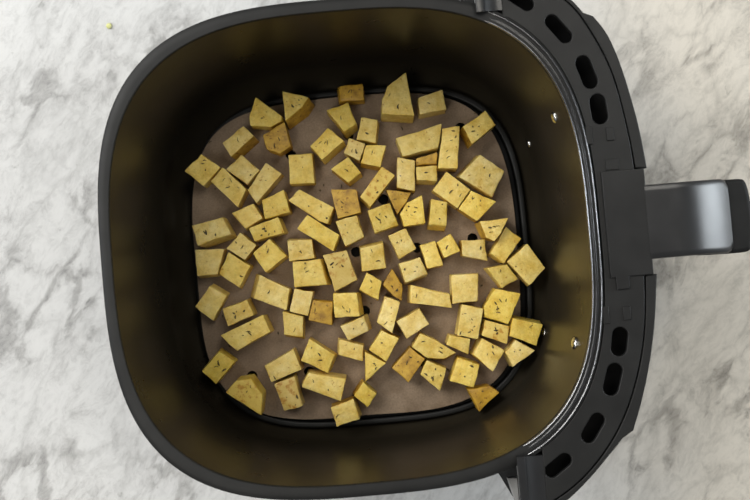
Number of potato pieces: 95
